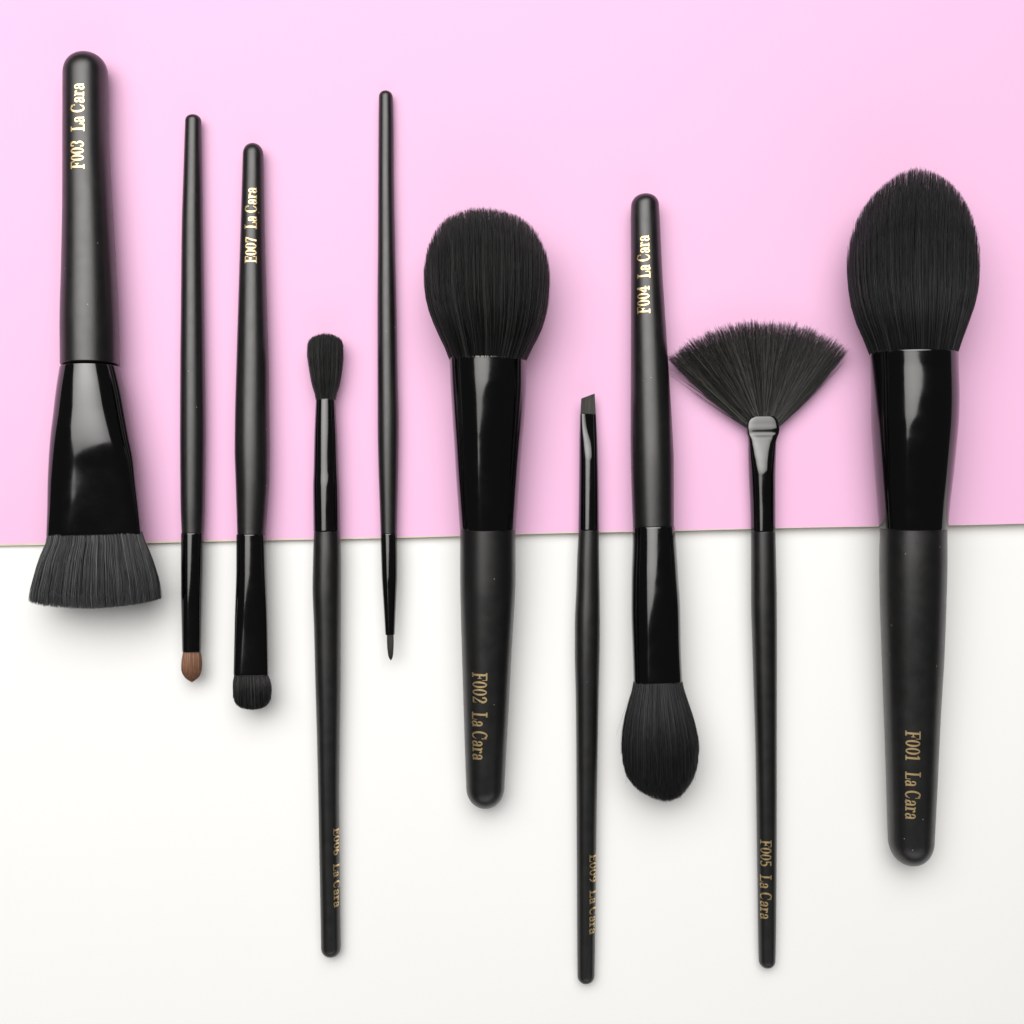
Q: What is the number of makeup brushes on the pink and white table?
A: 10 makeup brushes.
